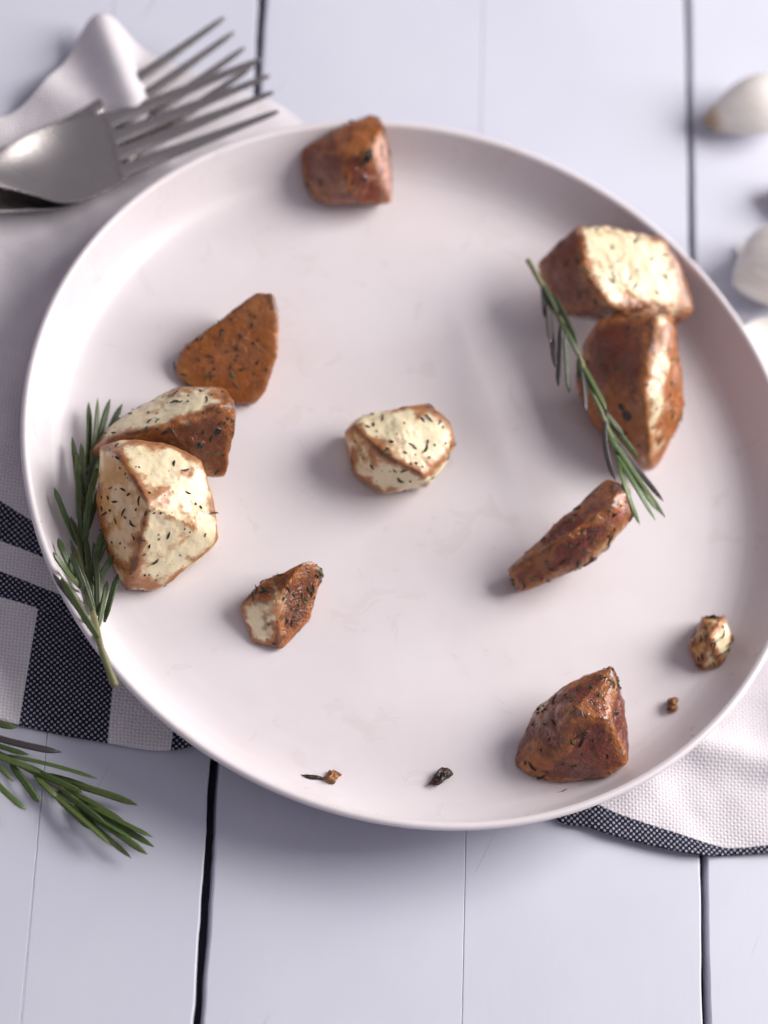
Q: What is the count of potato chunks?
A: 11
